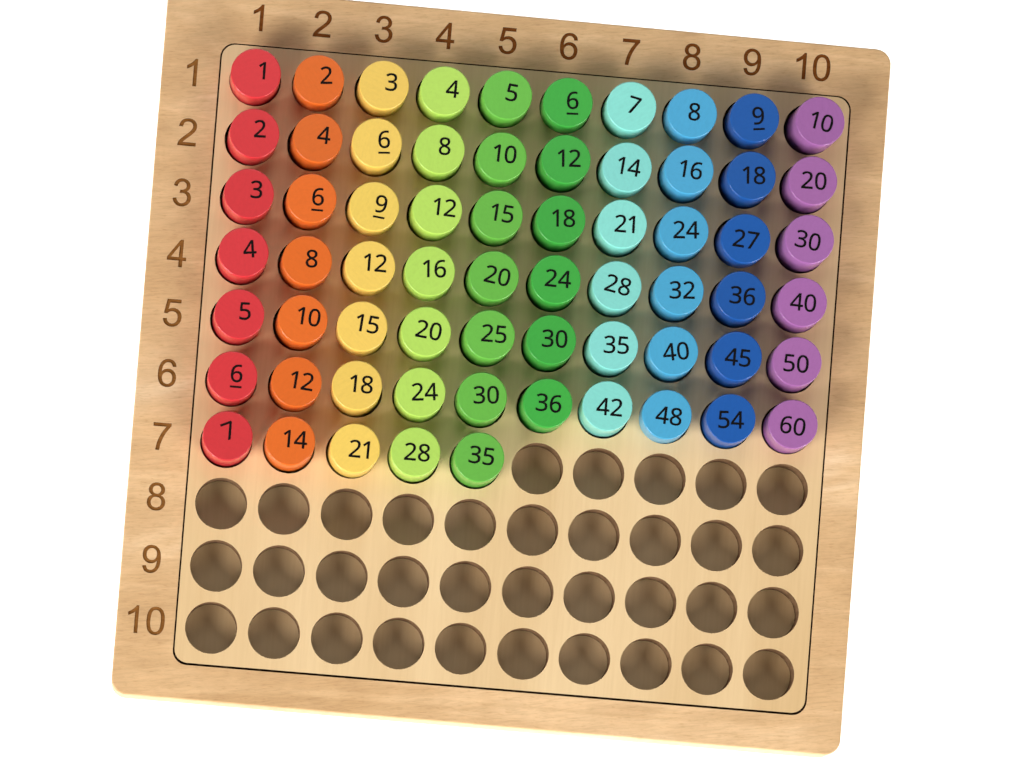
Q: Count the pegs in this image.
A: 65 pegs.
